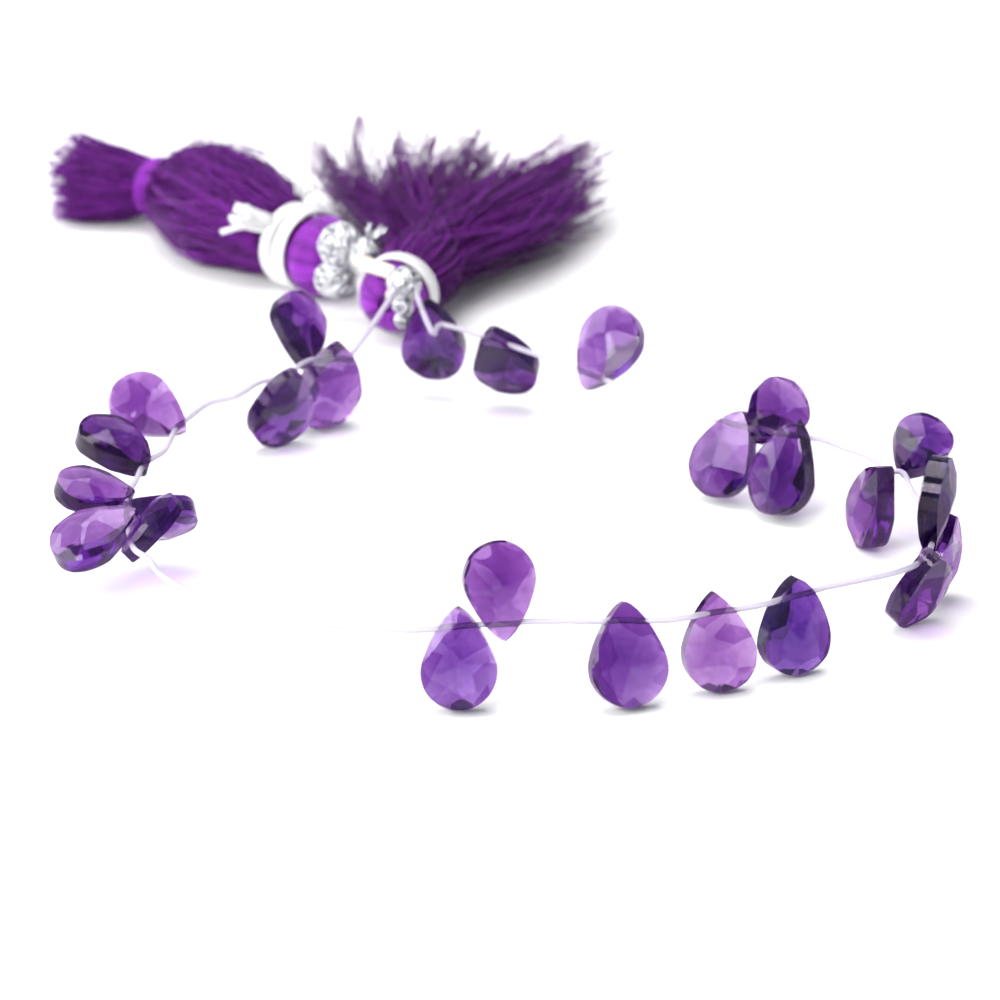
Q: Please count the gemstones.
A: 25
